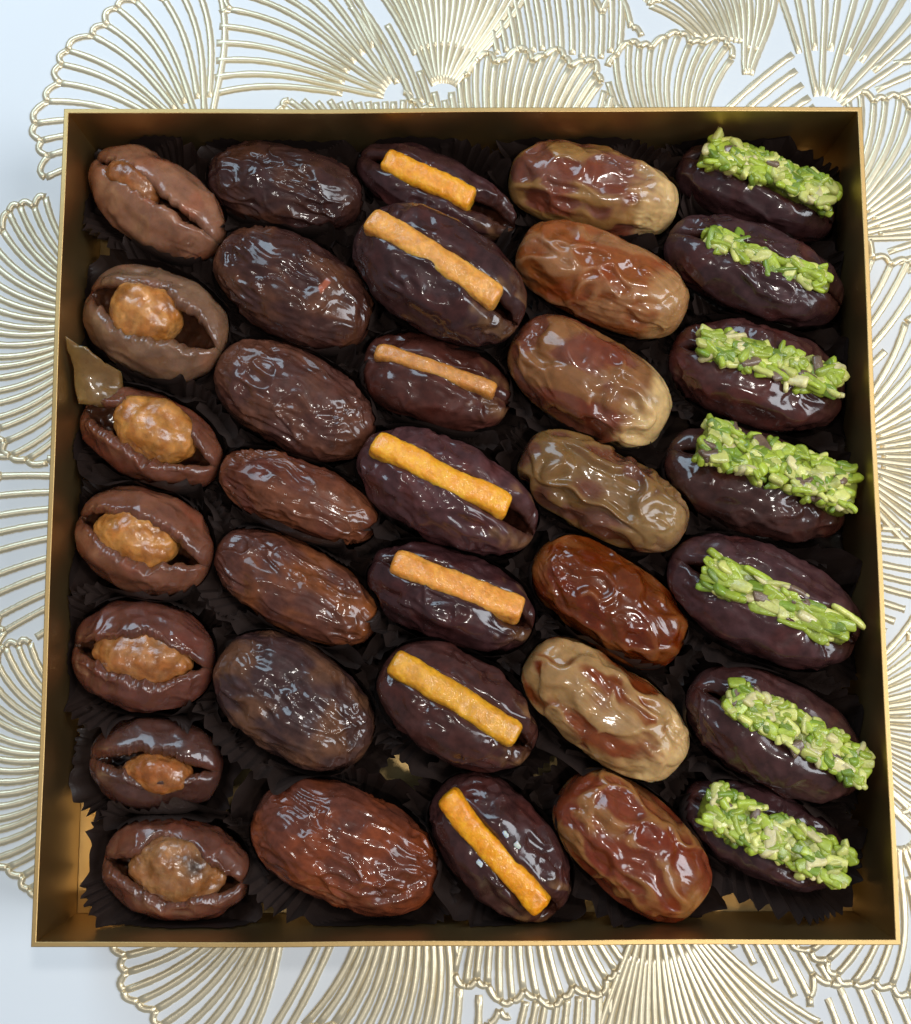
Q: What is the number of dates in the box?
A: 35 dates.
